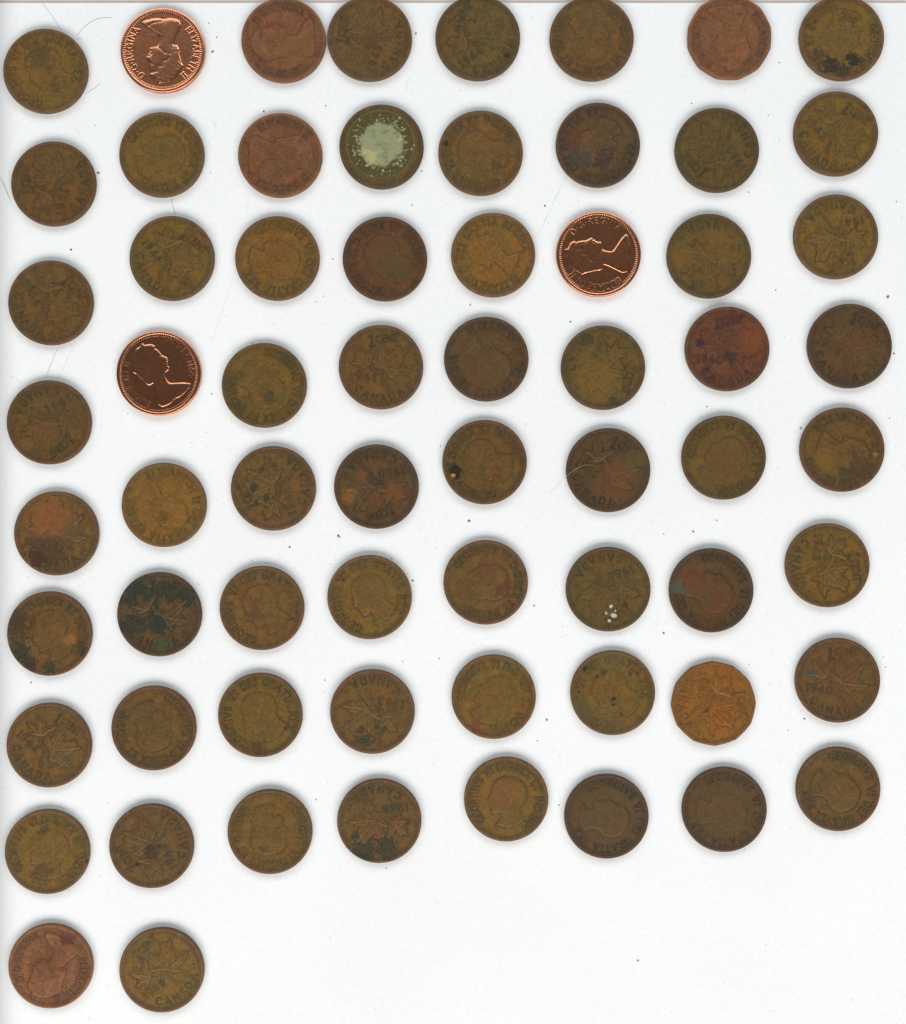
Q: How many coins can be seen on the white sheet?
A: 66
